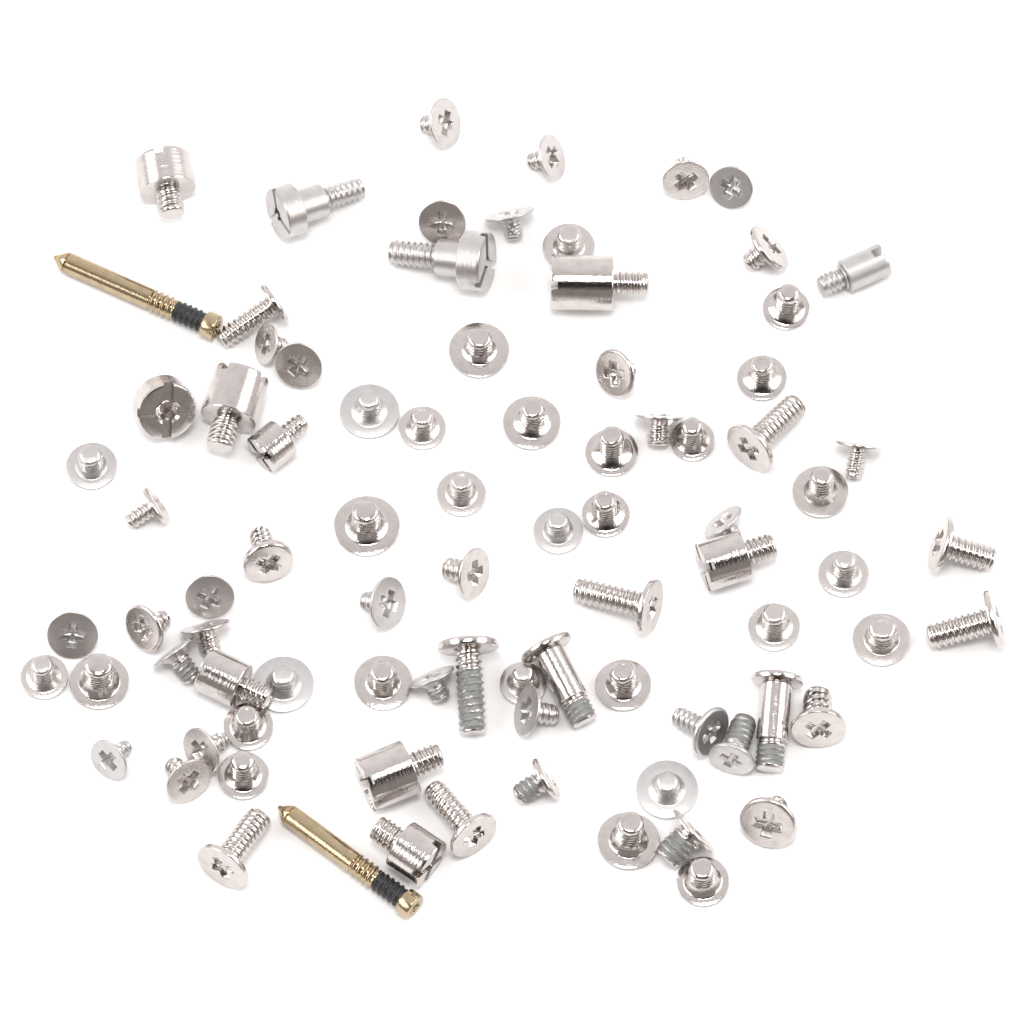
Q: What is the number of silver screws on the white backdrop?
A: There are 84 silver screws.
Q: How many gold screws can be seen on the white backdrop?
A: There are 2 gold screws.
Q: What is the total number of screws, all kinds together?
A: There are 86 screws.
